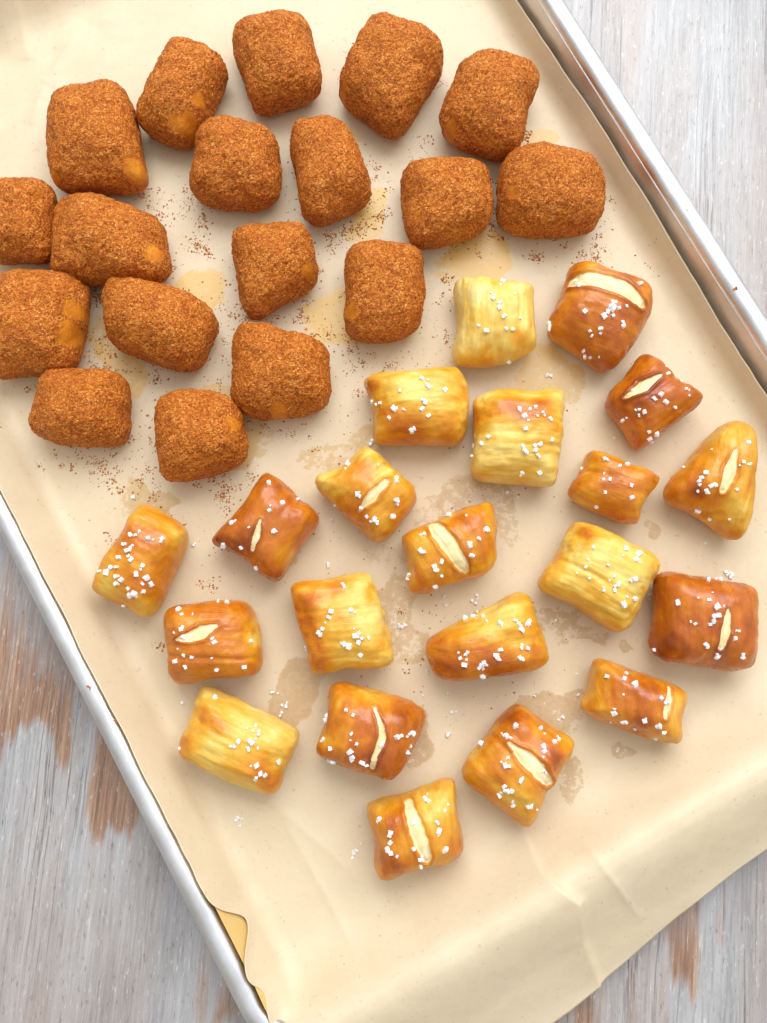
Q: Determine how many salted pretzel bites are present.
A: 21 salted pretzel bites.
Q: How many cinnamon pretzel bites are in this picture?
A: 18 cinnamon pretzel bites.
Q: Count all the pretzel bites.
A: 39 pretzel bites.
